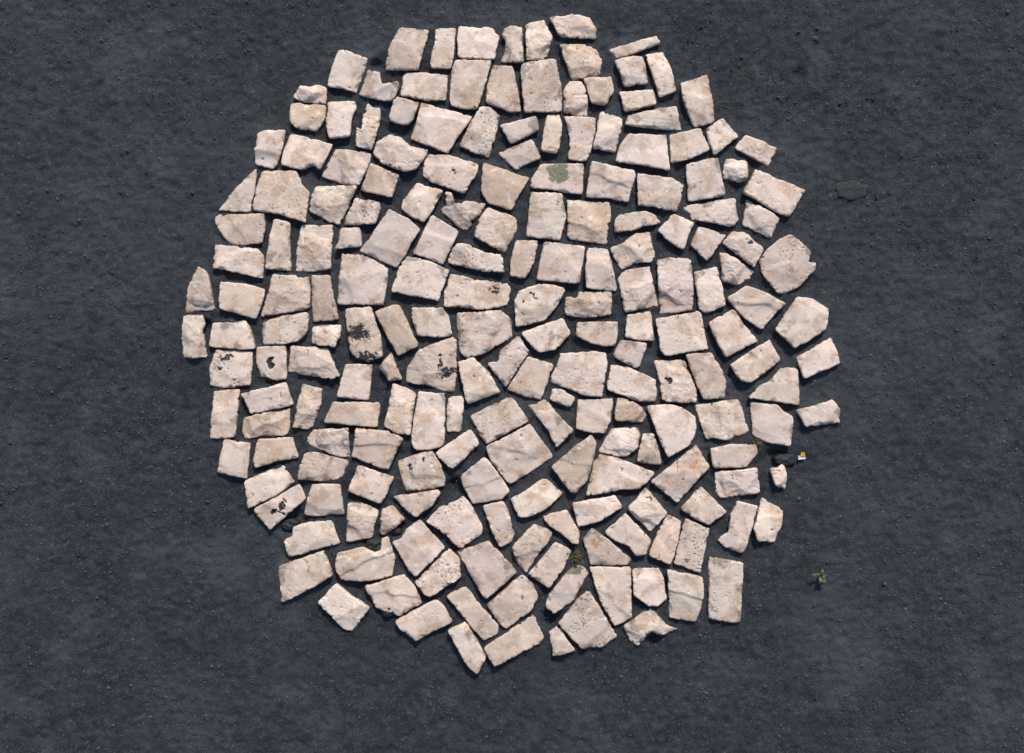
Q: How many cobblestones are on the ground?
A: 200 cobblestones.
